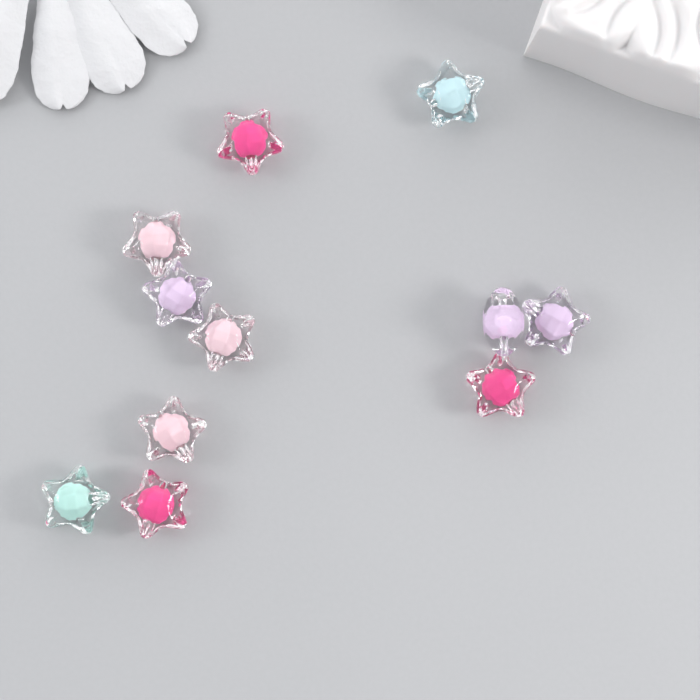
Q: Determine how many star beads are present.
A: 11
